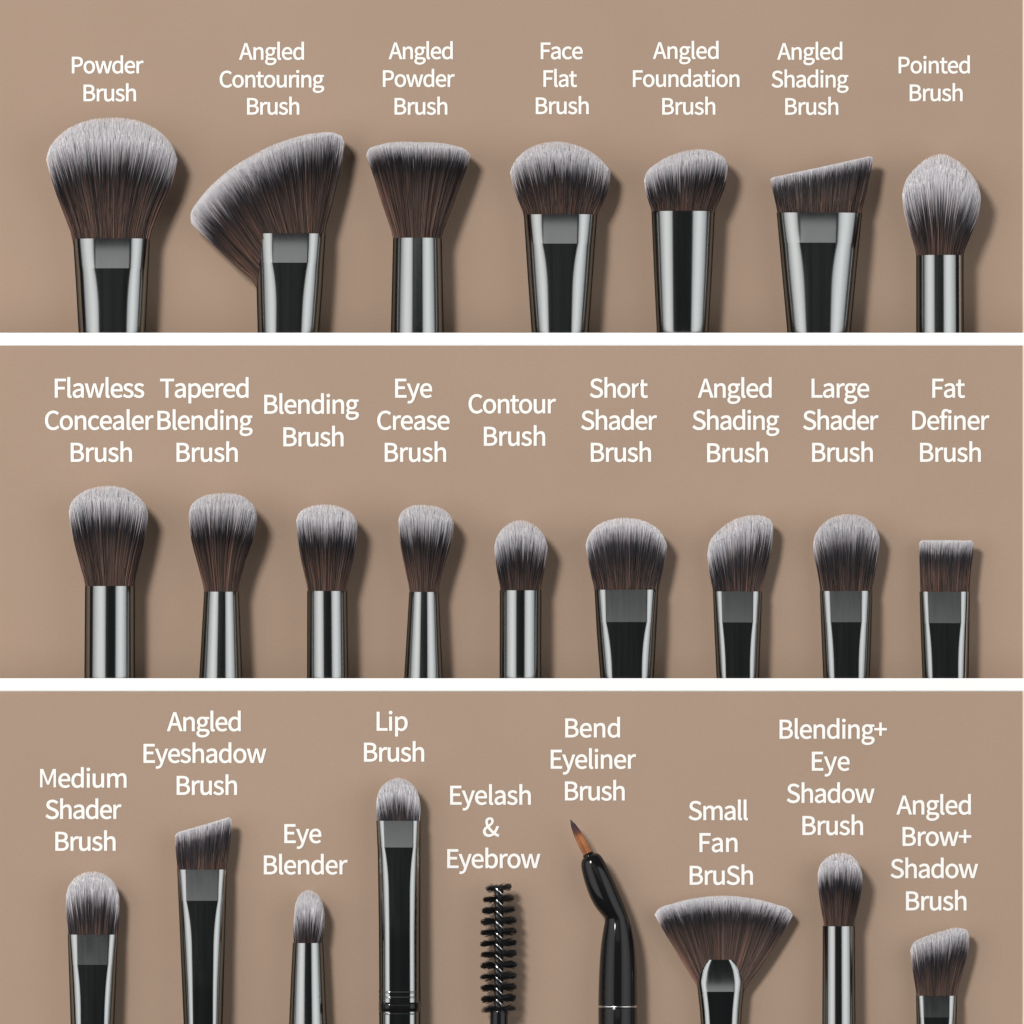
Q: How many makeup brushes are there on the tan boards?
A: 25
